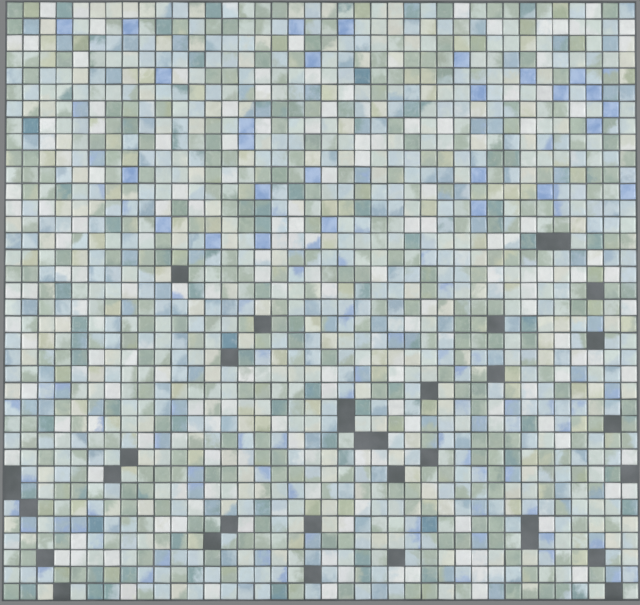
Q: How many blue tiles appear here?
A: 27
